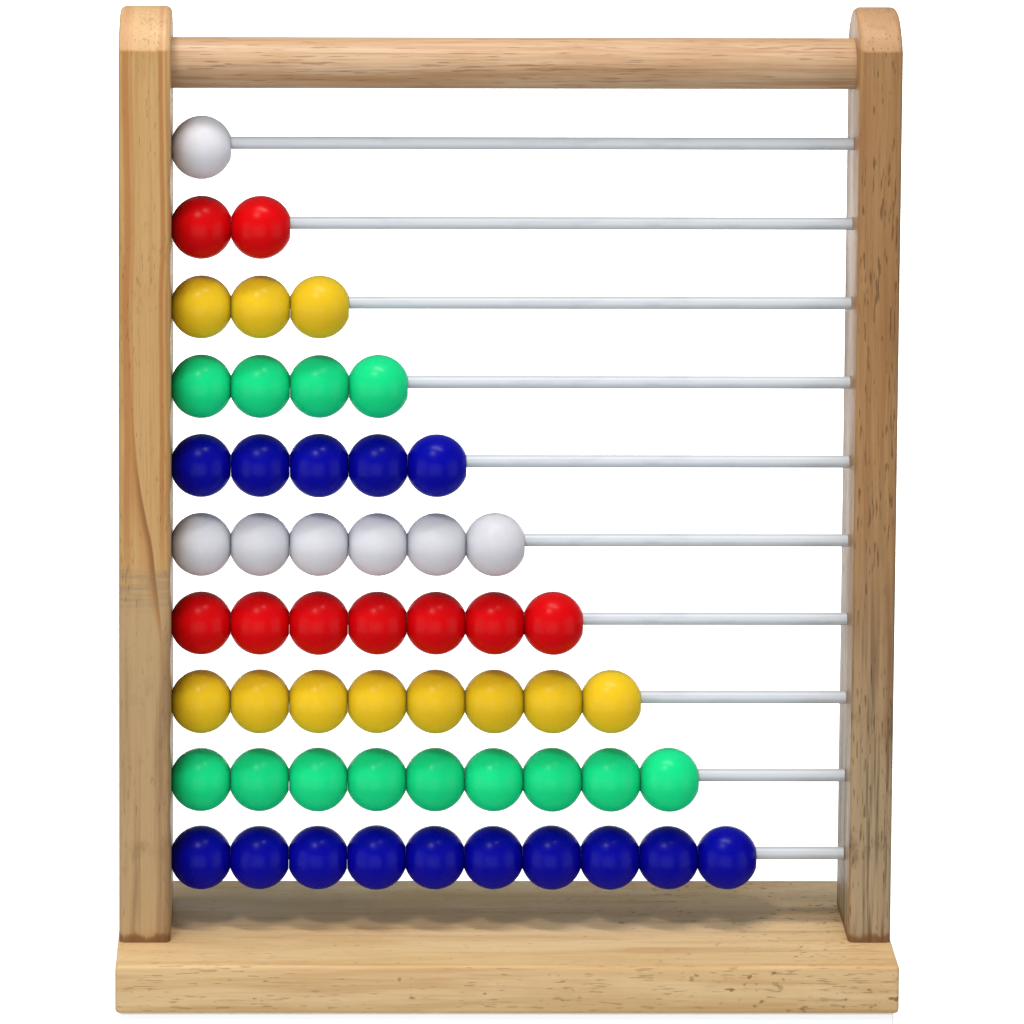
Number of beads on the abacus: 55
